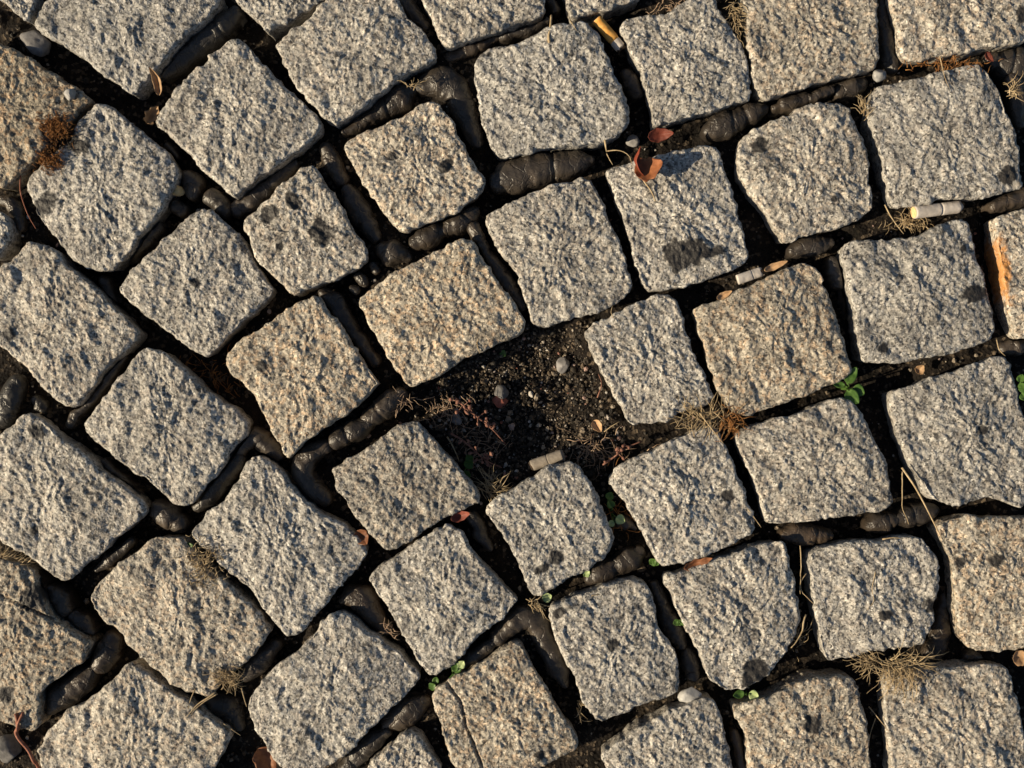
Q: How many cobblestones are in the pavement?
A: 50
